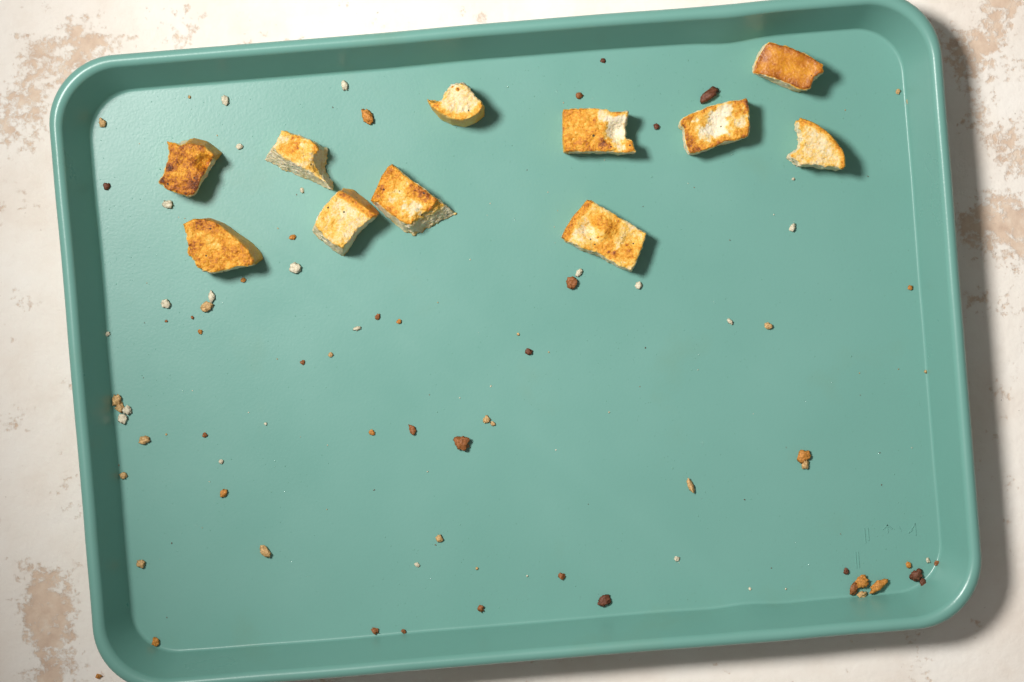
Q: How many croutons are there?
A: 11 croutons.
